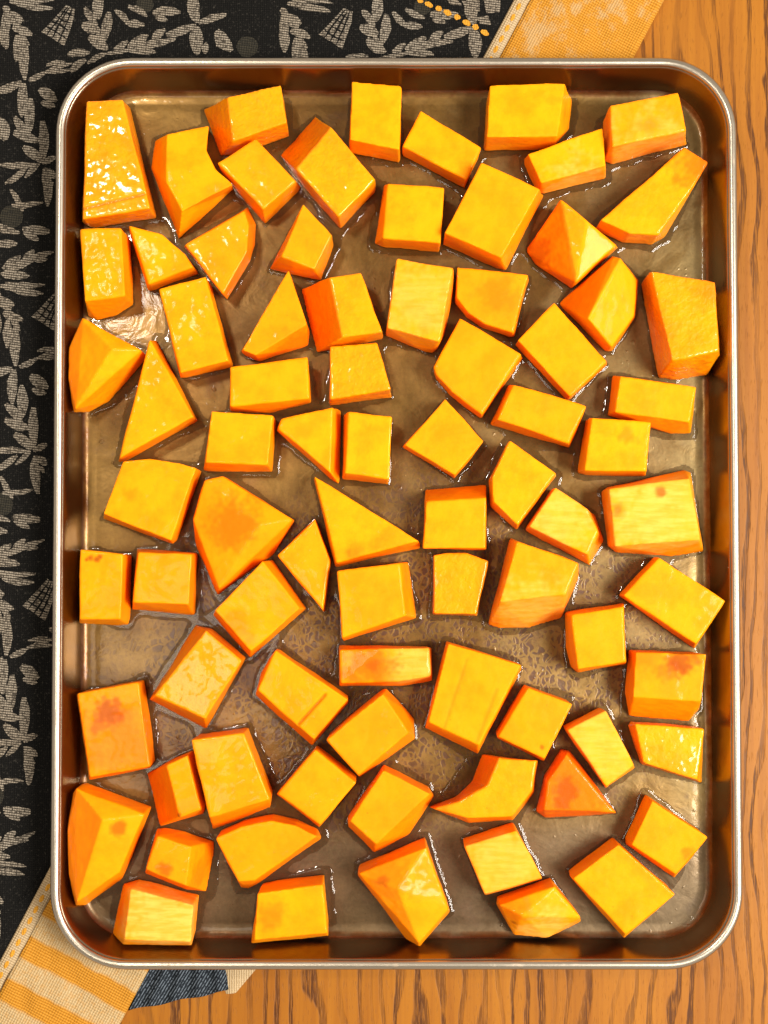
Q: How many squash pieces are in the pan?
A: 80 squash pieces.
